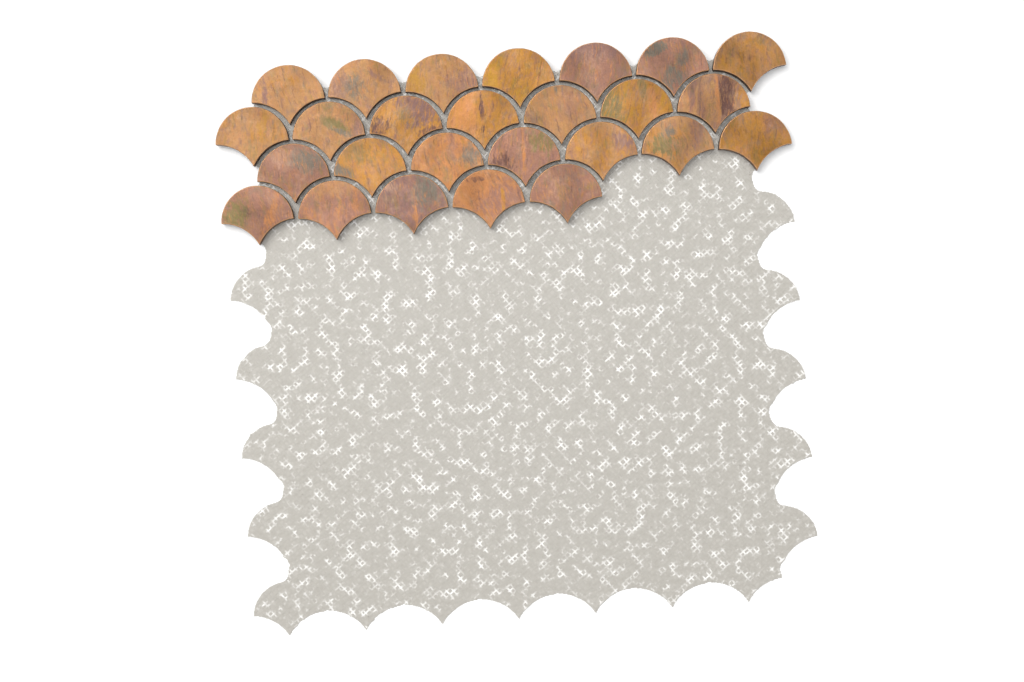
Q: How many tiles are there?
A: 26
